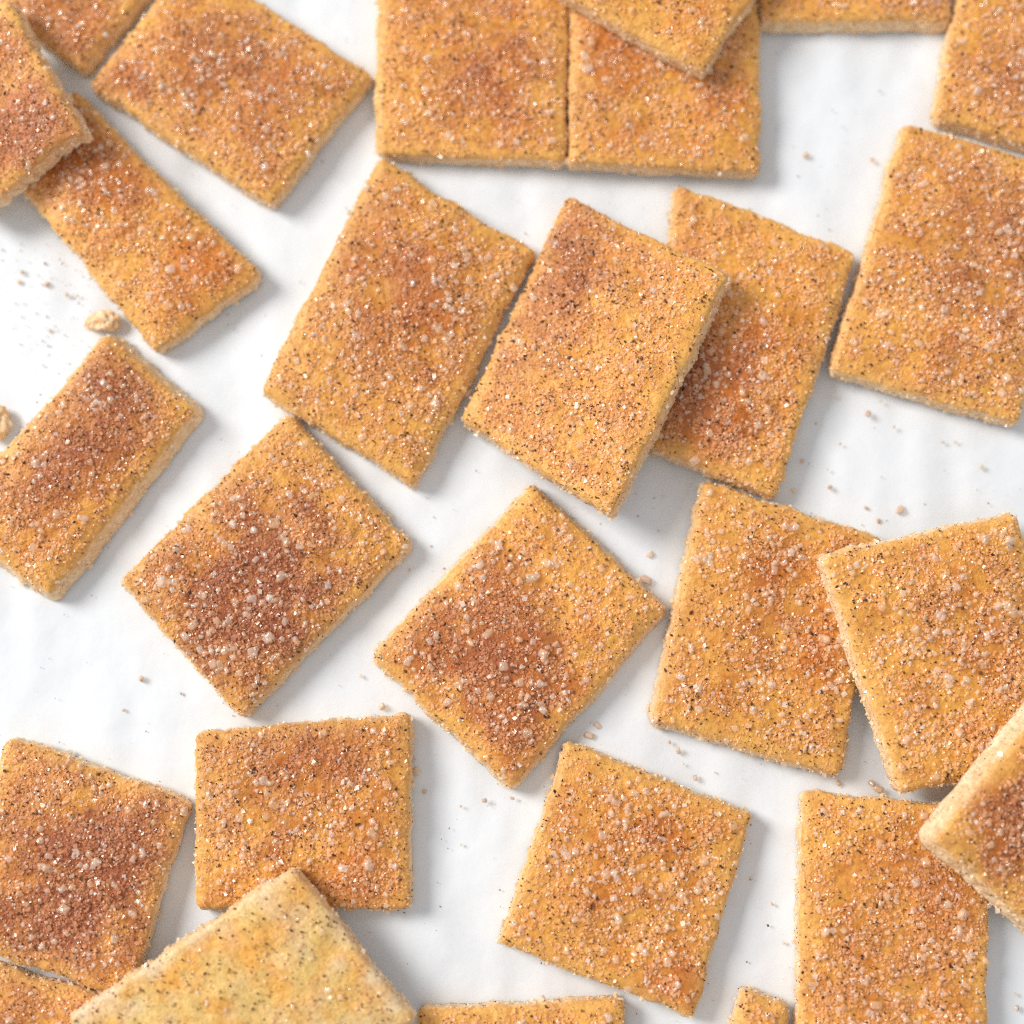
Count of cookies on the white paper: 27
